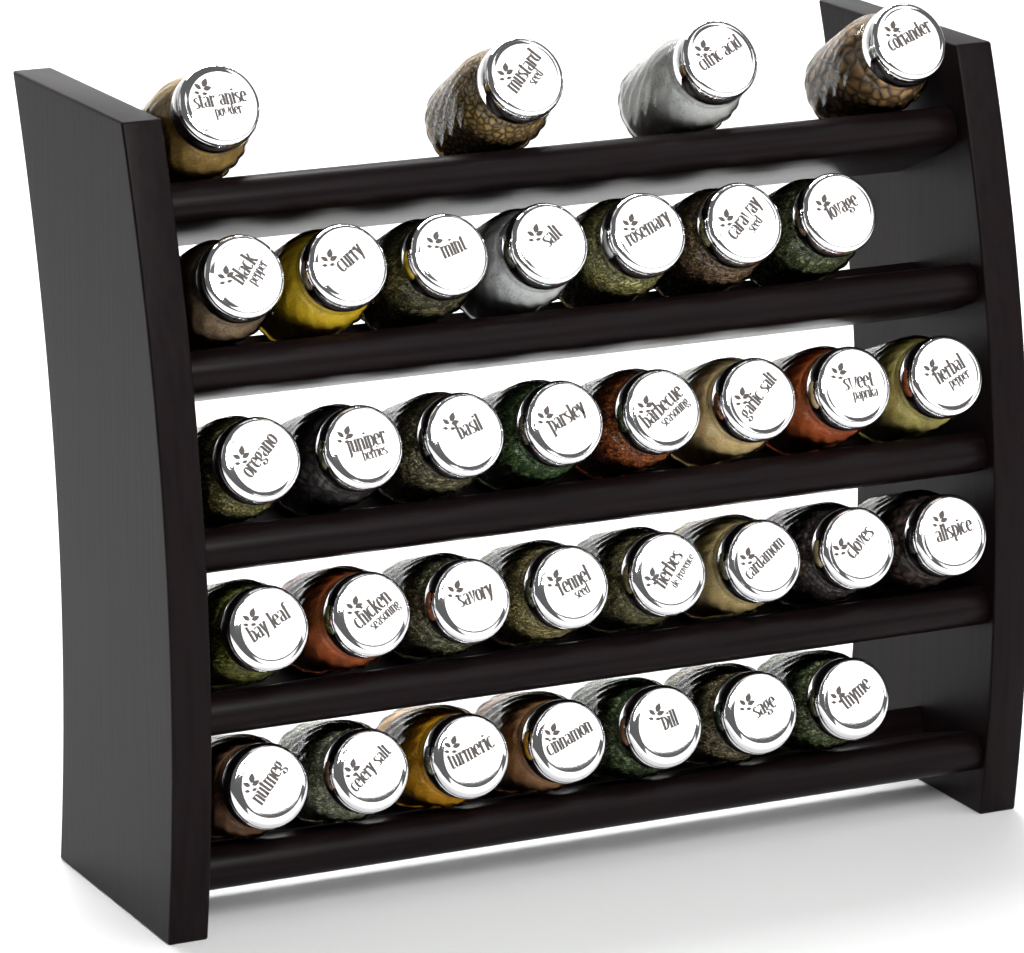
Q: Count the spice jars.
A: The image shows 34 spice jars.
